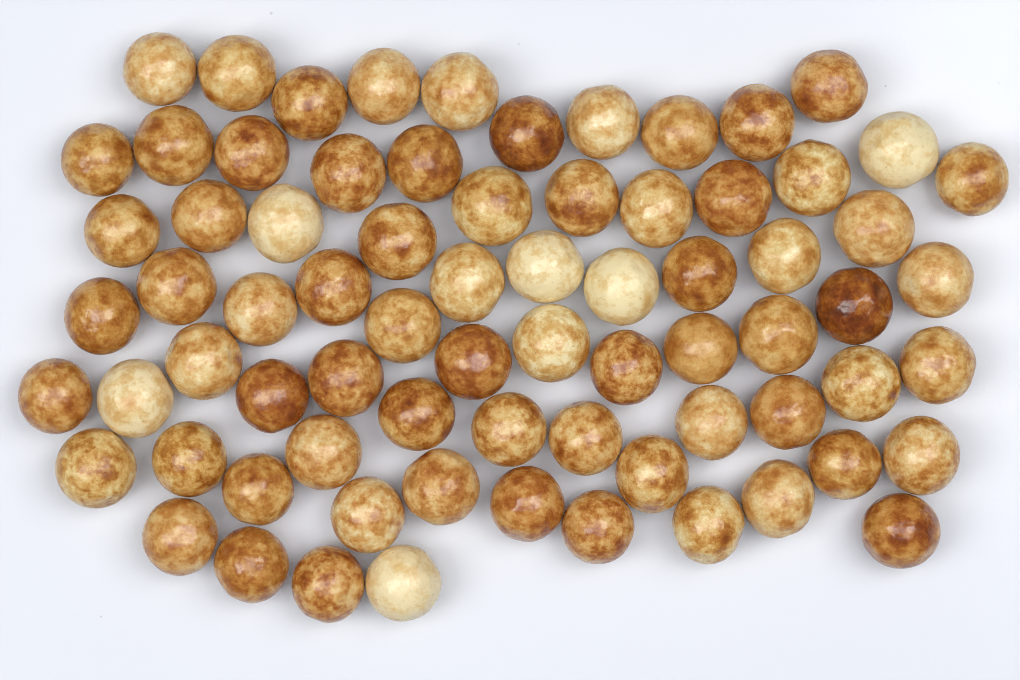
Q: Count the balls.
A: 74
